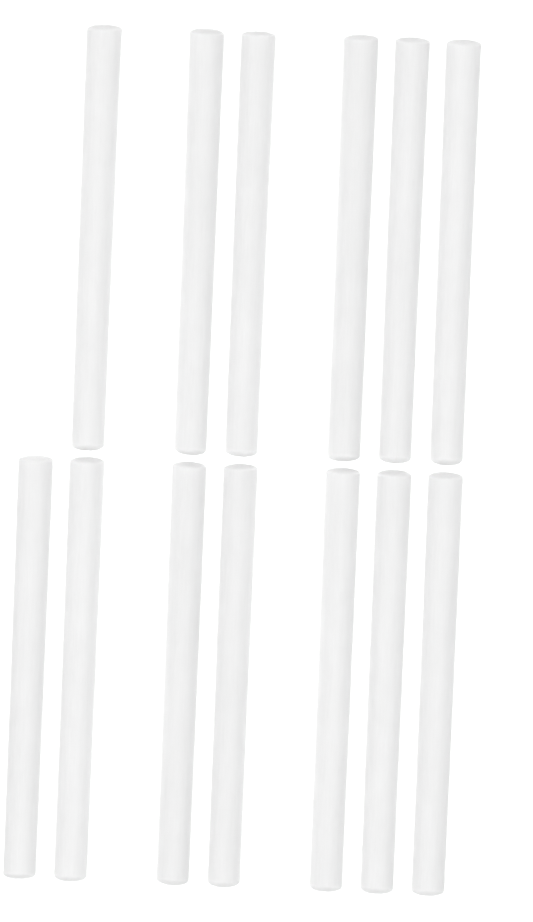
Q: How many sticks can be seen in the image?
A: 13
